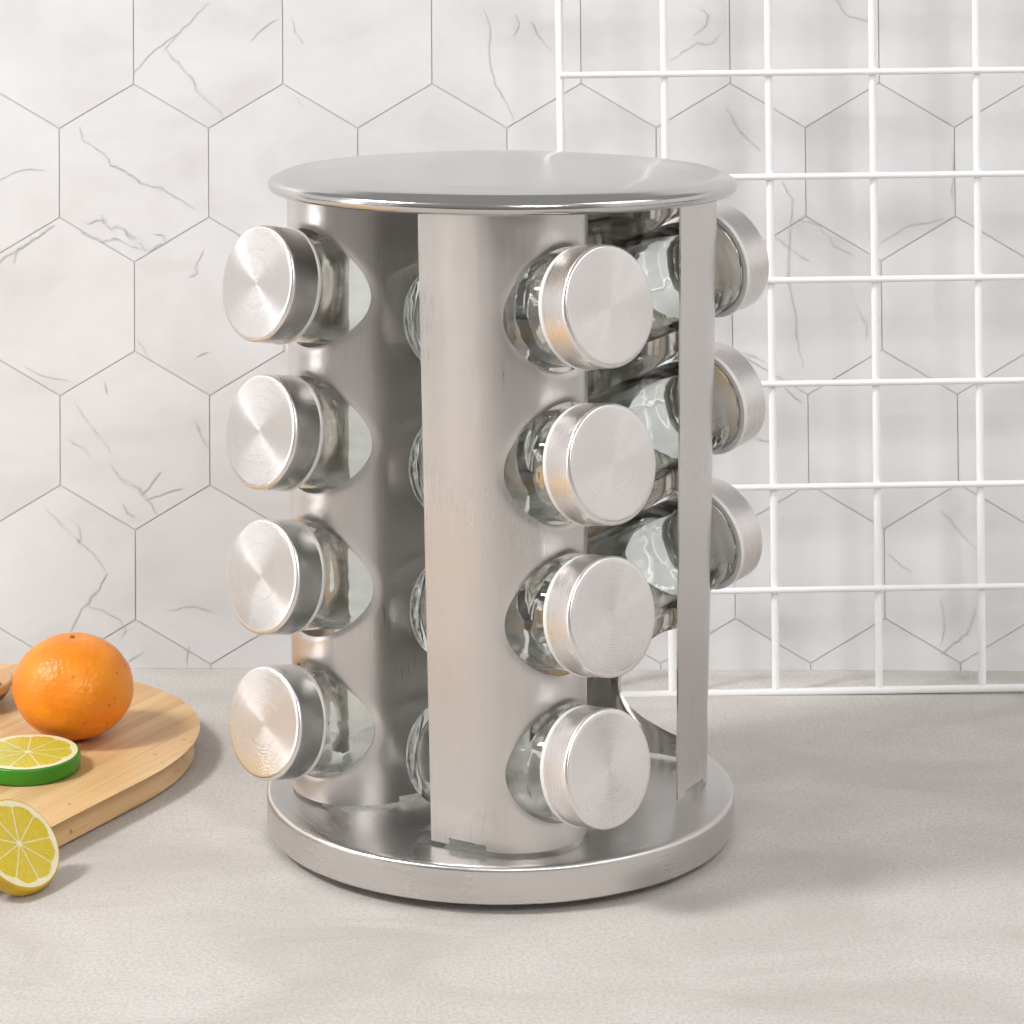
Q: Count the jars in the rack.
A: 11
